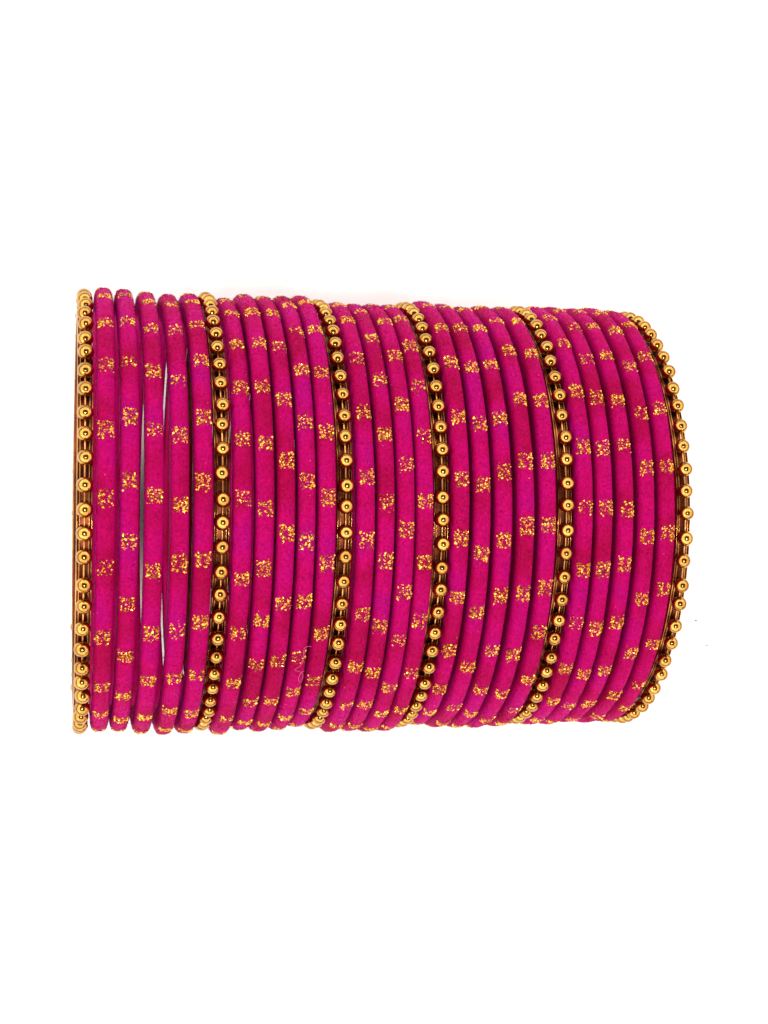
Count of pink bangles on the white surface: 24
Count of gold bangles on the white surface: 6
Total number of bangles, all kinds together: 30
